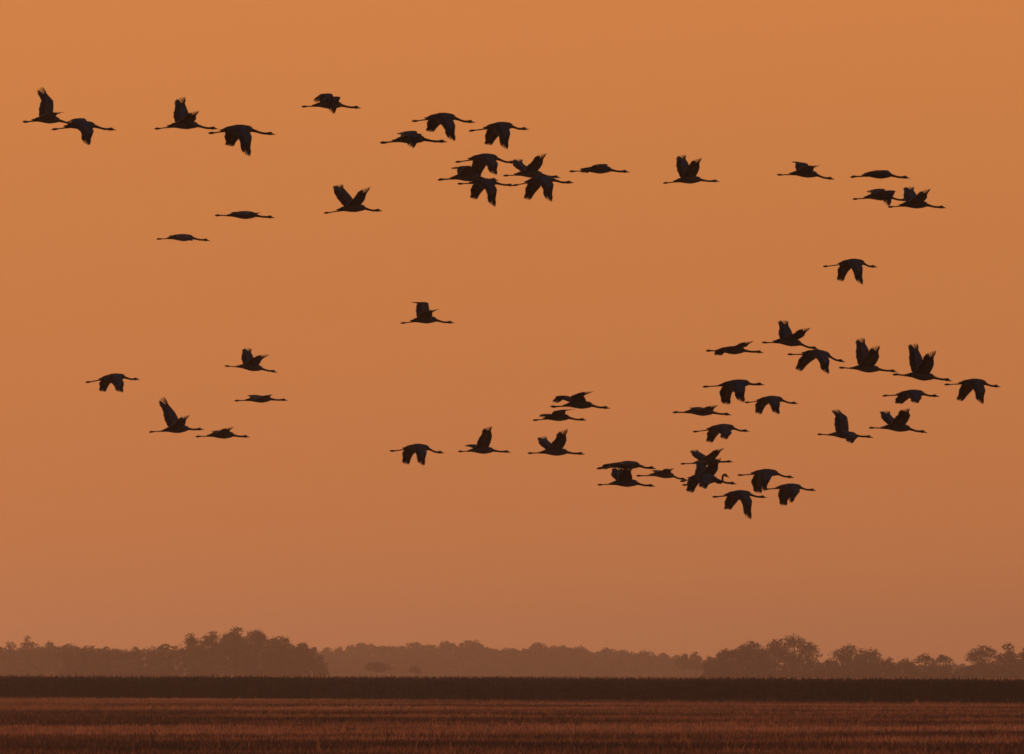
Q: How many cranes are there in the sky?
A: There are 56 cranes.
